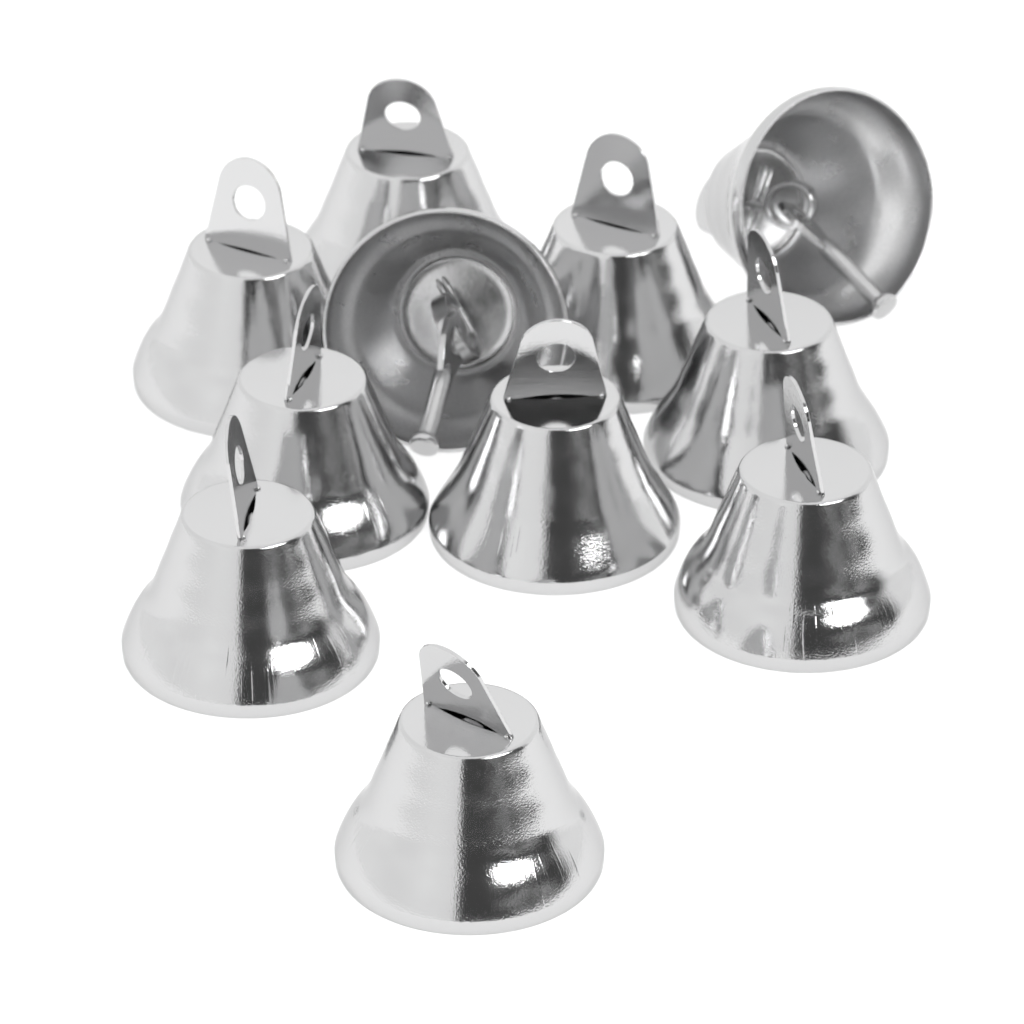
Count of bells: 11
